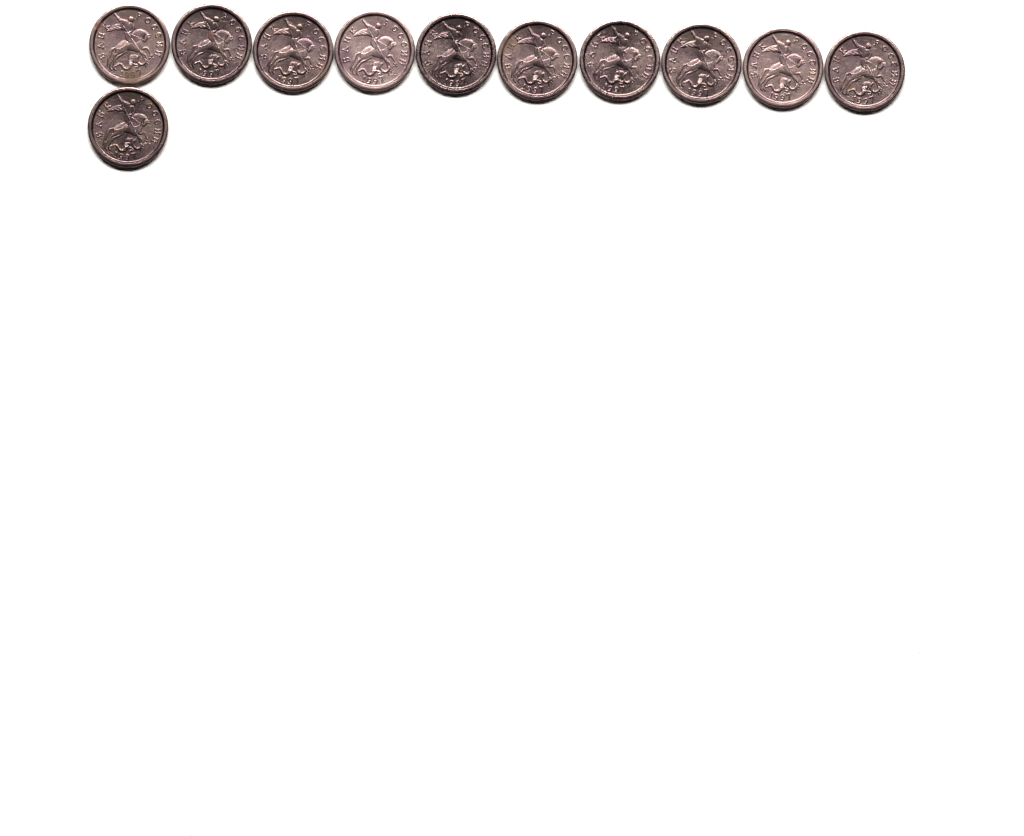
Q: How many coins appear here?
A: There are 11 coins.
